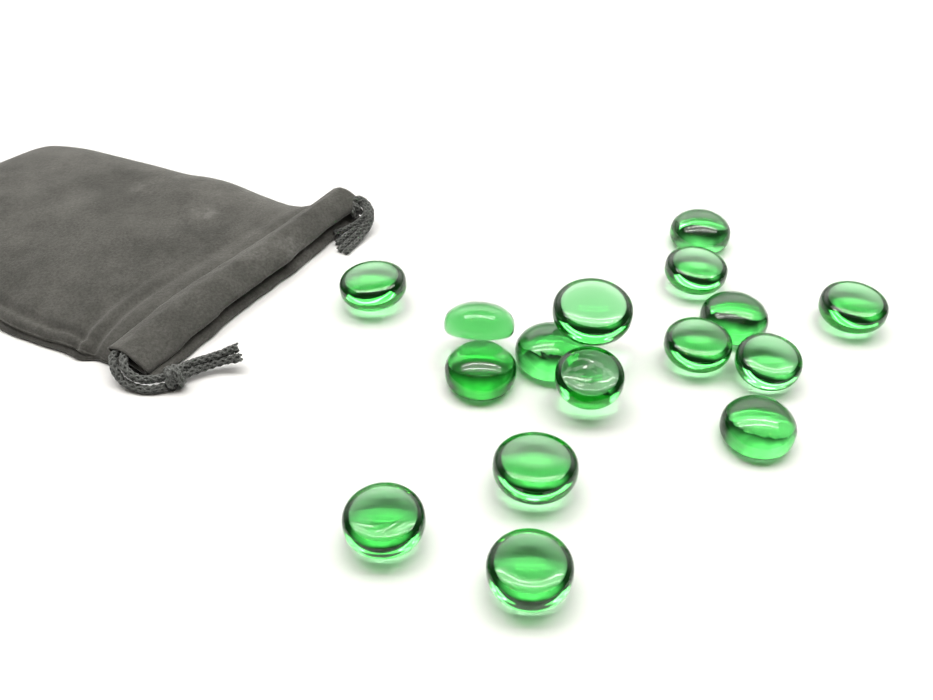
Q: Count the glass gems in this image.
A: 16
